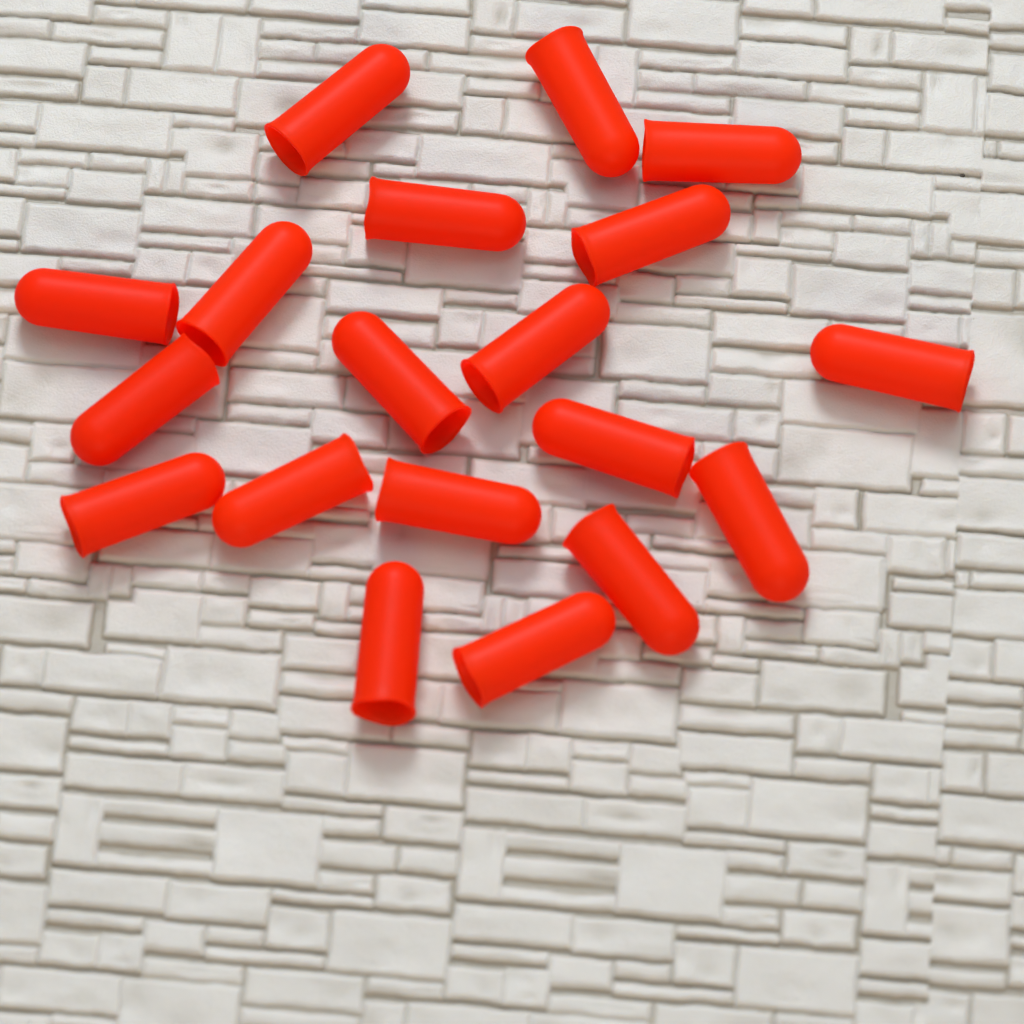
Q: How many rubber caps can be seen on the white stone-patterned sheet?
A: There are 19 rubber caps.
